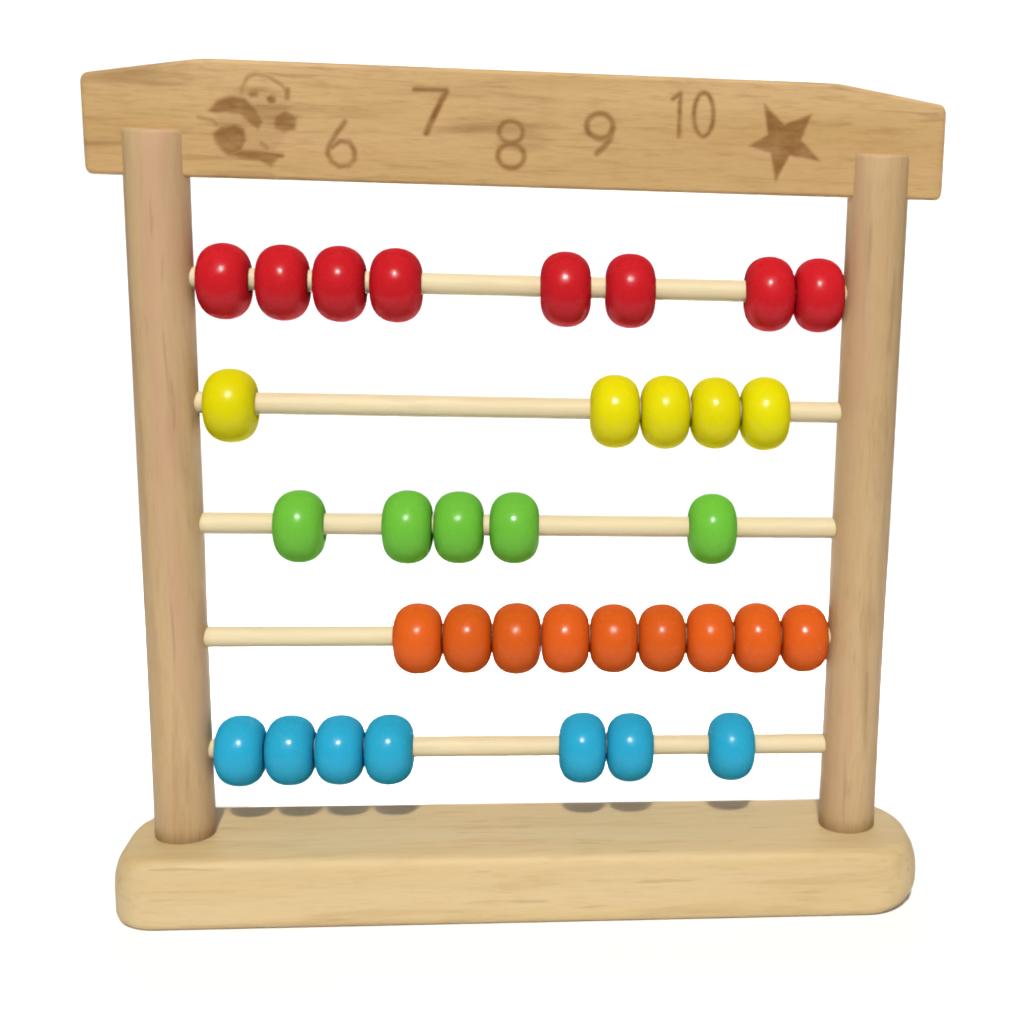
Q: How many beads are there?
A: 34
